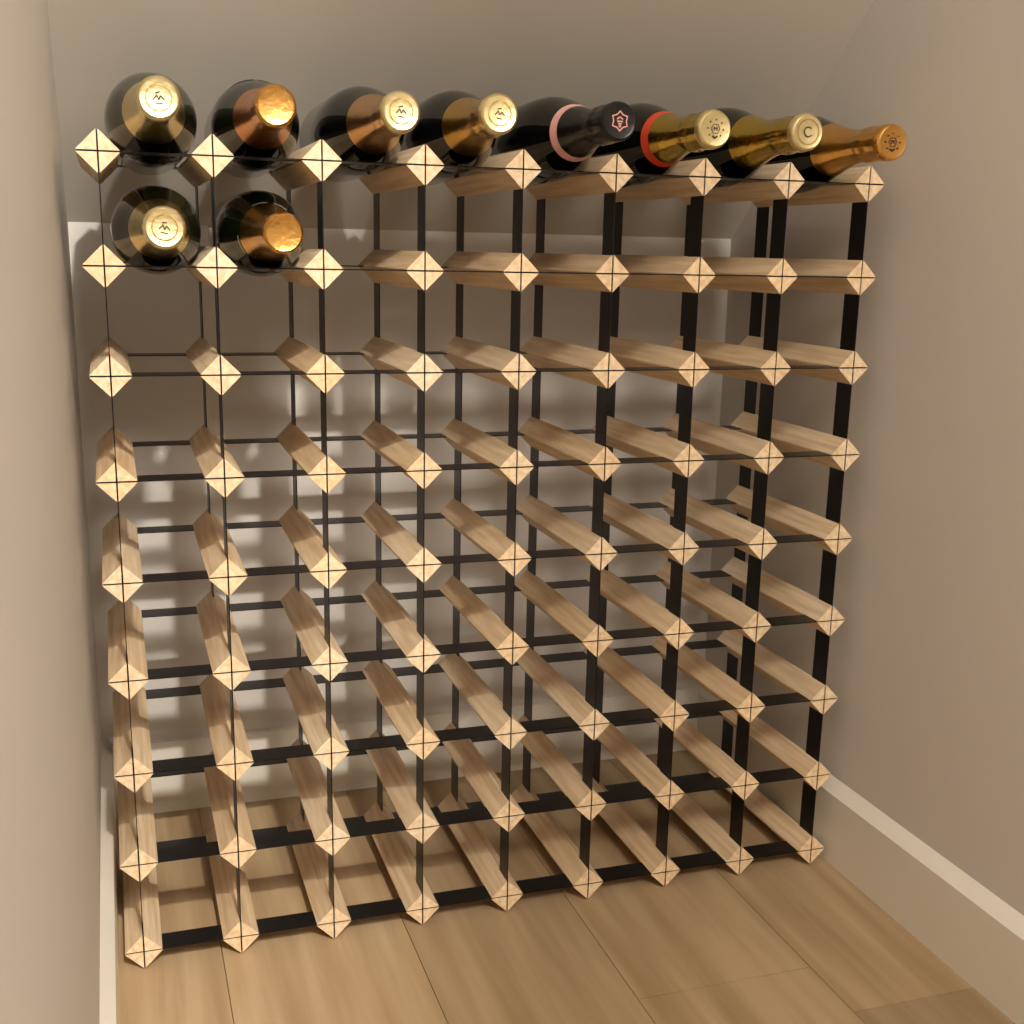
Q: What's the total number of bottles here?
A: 10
